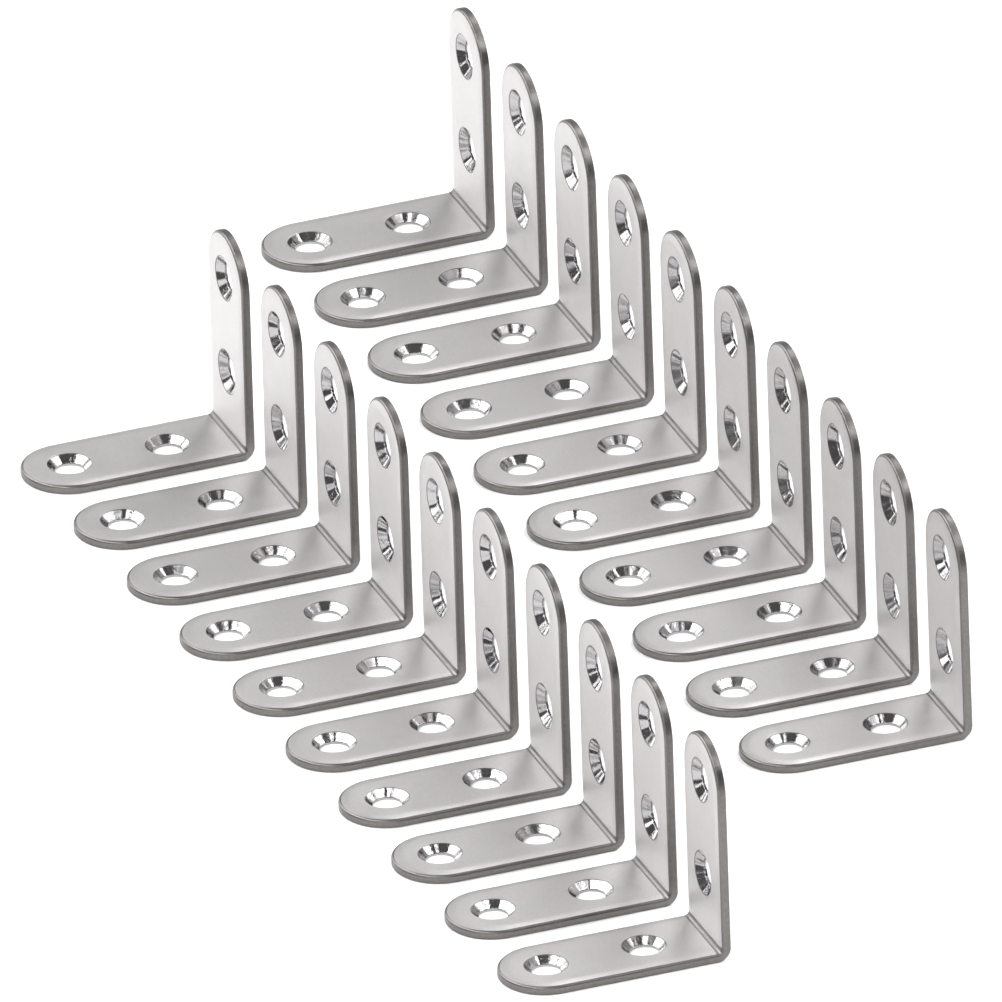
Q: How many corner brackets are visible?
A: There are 20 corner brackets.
